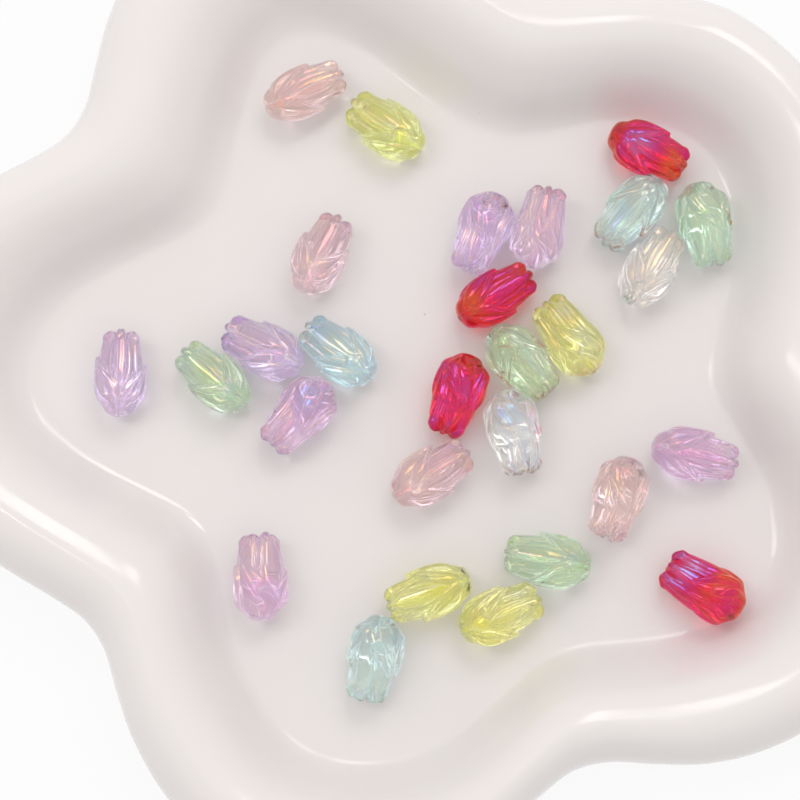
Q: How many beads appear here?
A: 28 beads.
